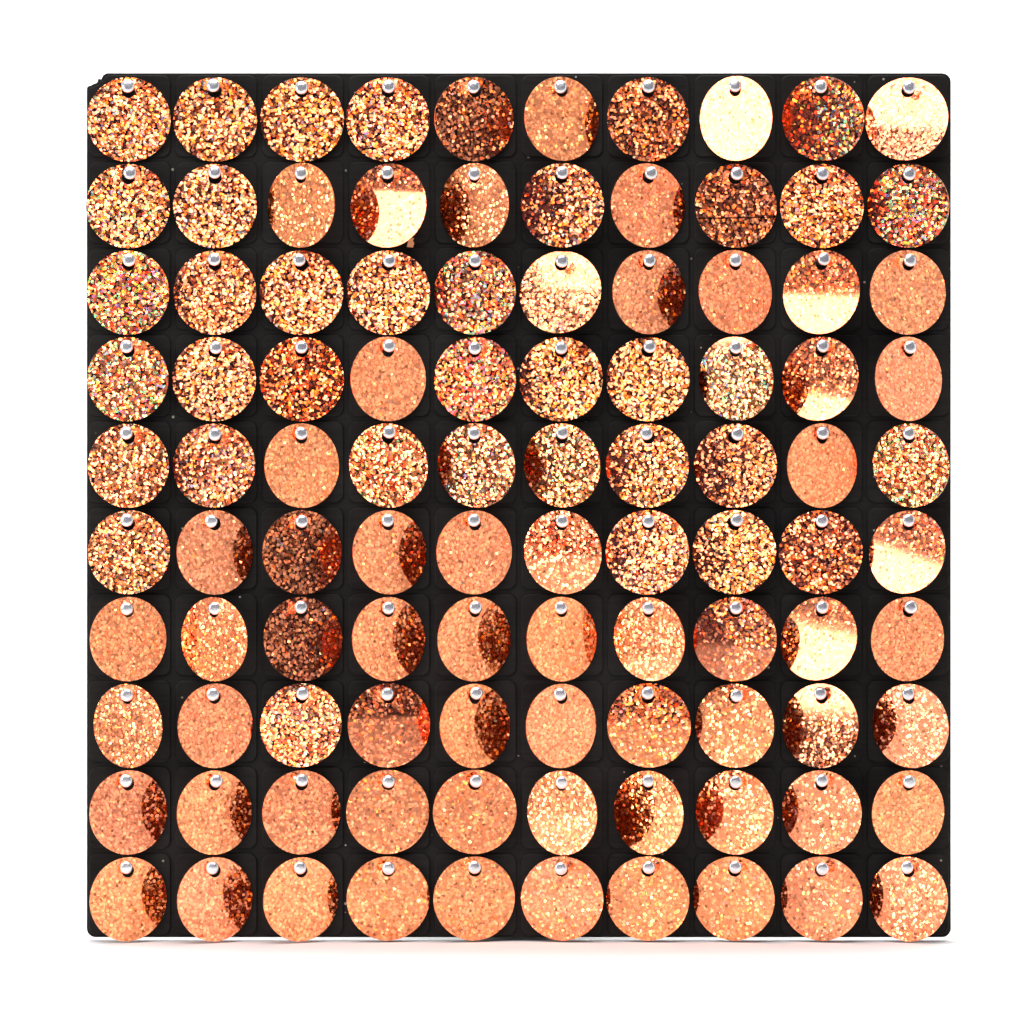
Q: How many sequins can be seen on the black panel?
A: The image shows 100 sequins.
